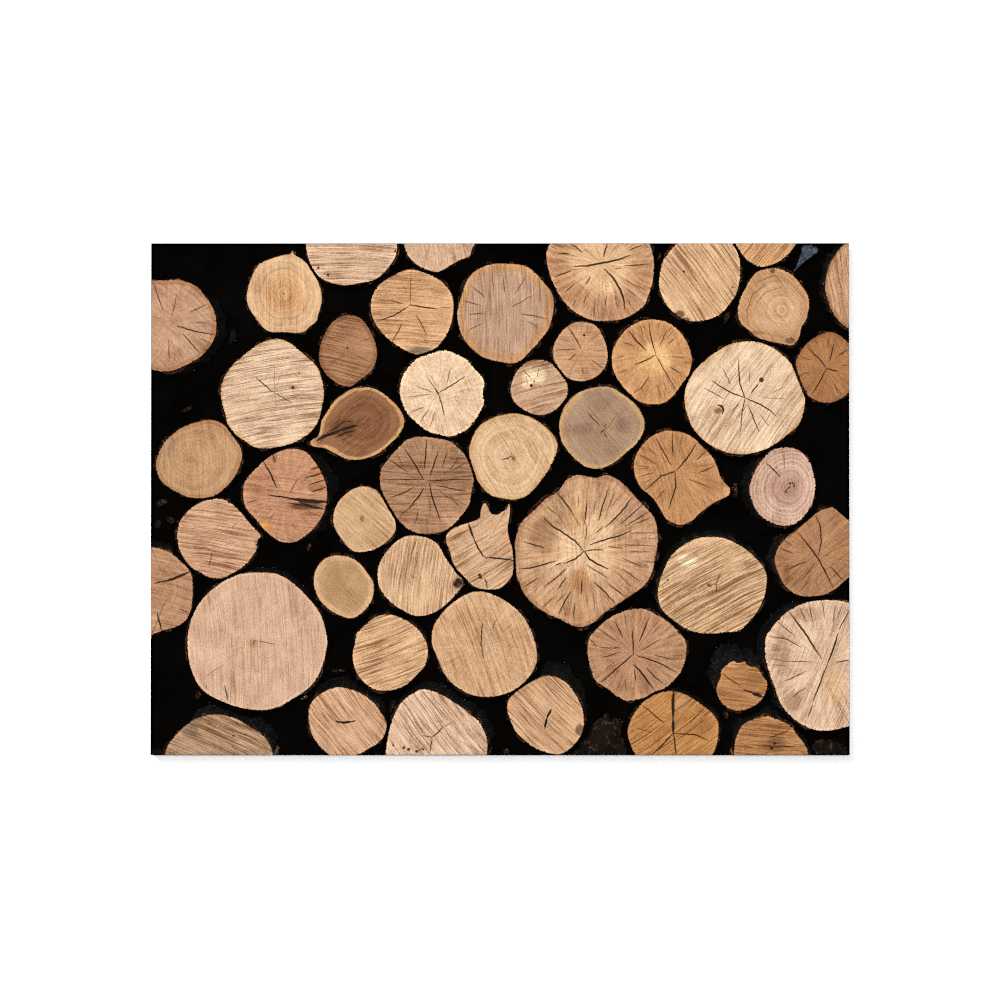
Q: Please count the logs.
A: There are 48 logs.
